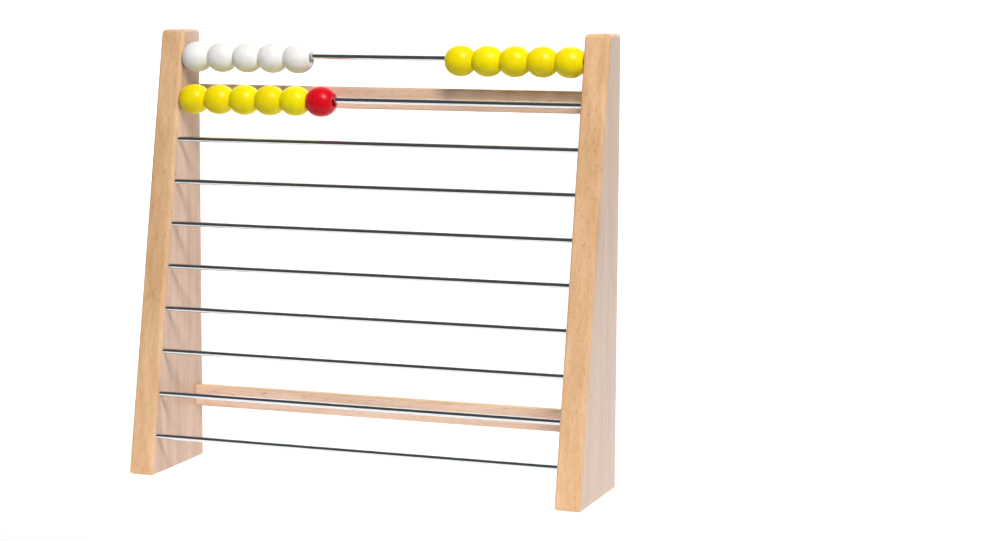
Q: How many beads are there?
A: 16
